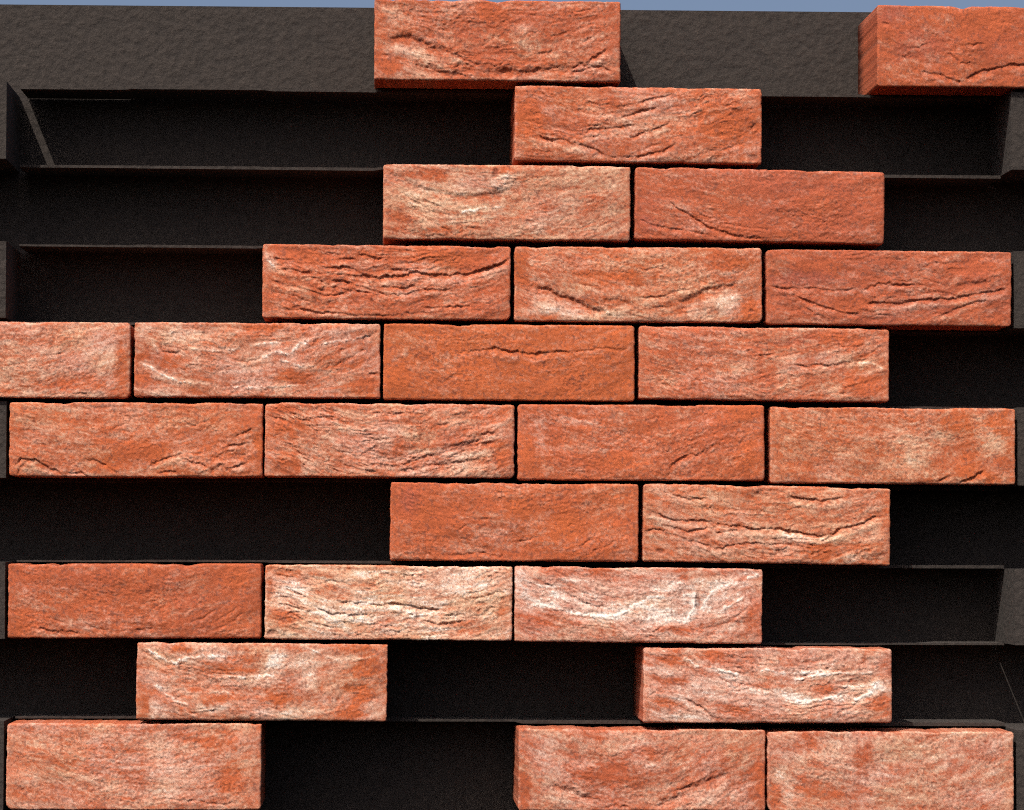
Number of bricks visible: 26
